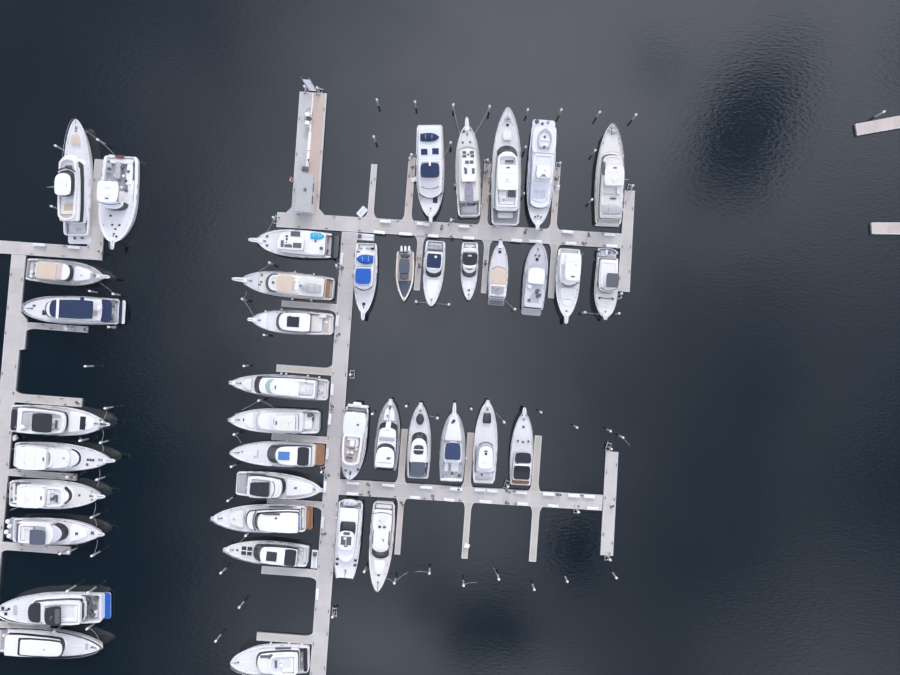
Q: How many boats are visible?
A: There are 41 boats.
